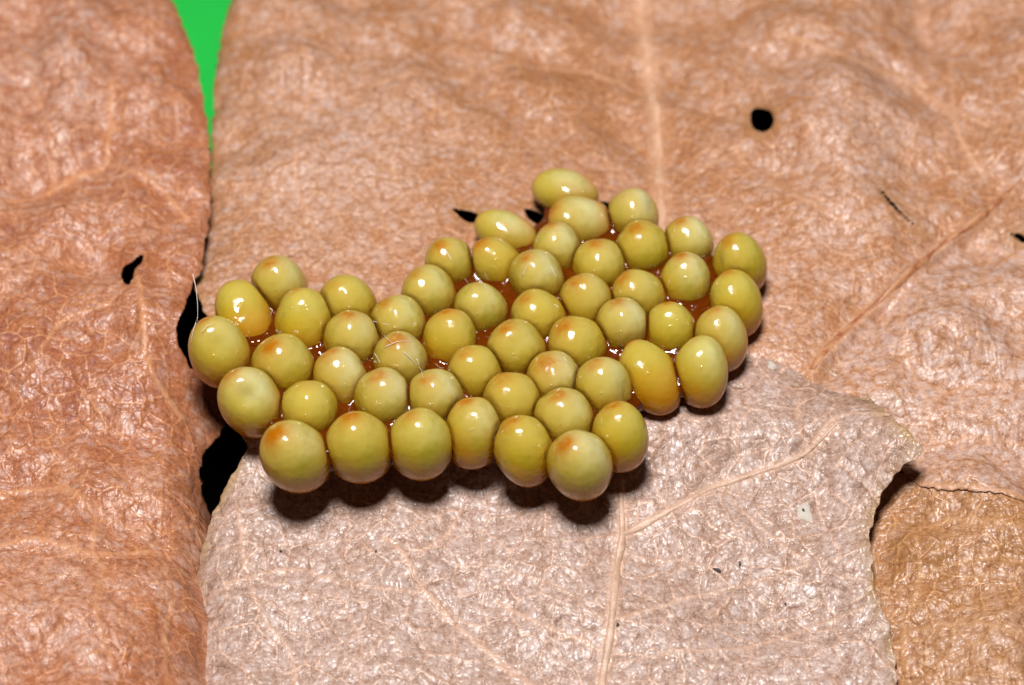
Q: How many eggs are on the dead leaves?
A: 53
